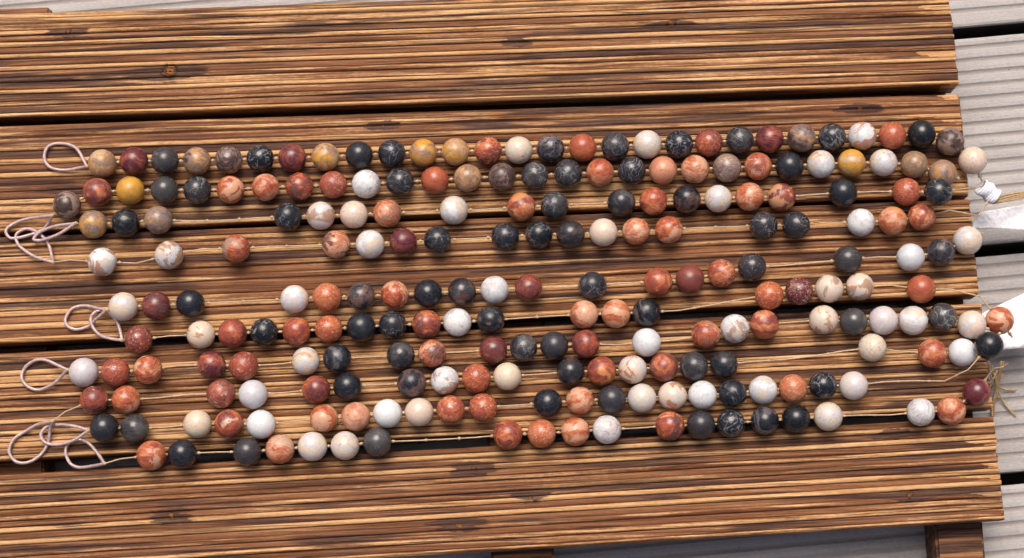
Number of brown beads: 18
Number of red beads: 80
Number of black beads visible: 68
